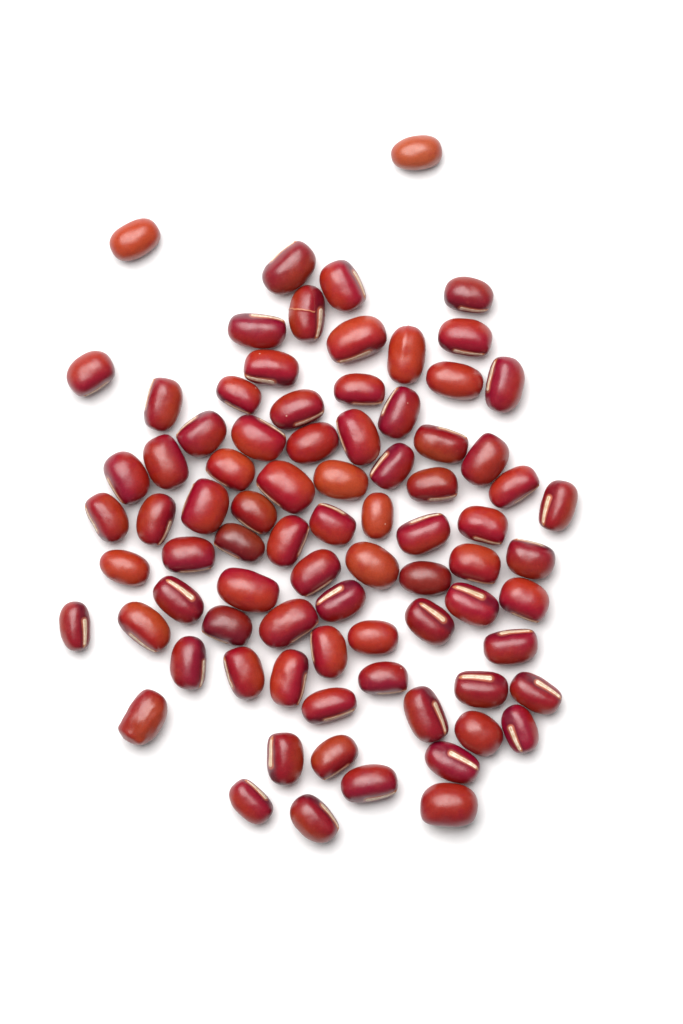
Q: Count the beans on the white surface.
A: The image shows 82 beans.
